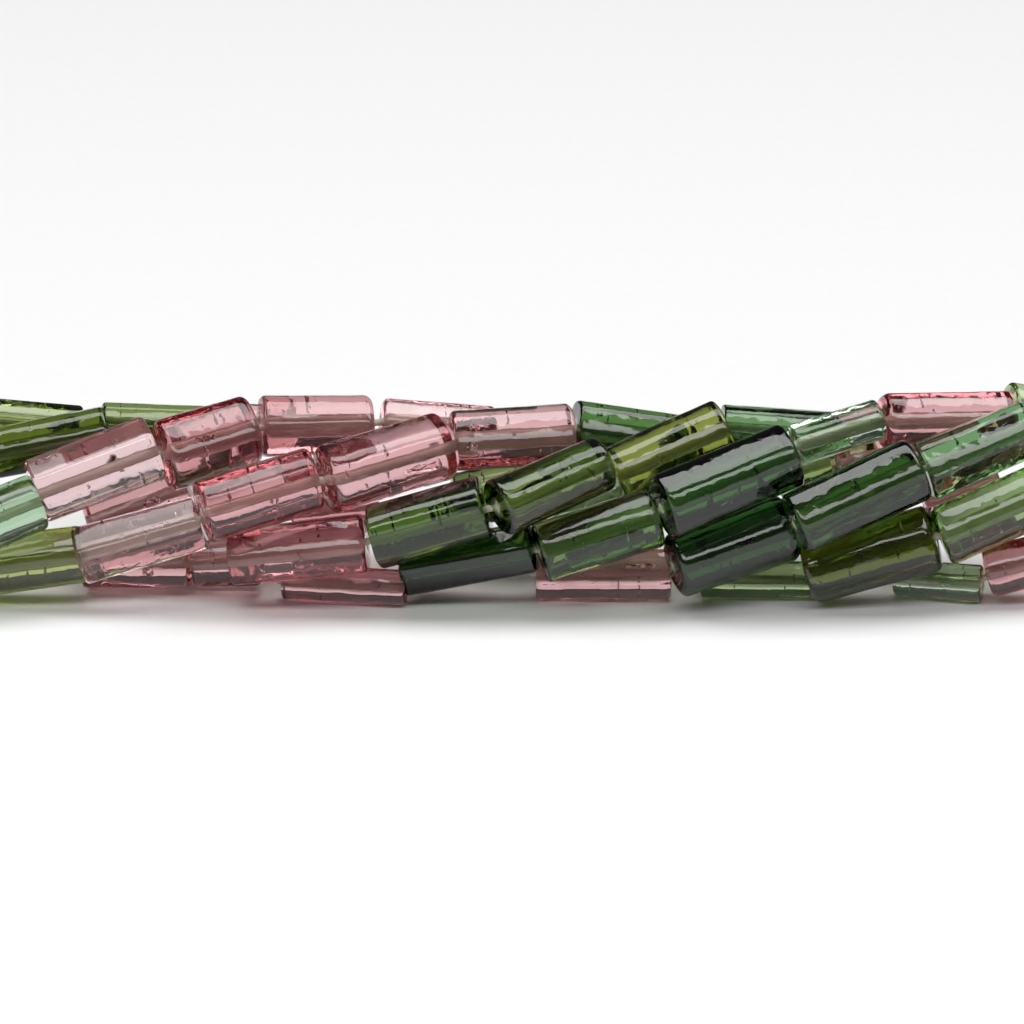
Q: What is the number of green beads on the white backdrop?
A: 25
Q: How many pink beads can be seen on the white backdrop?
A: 20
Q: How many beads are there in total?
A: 45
